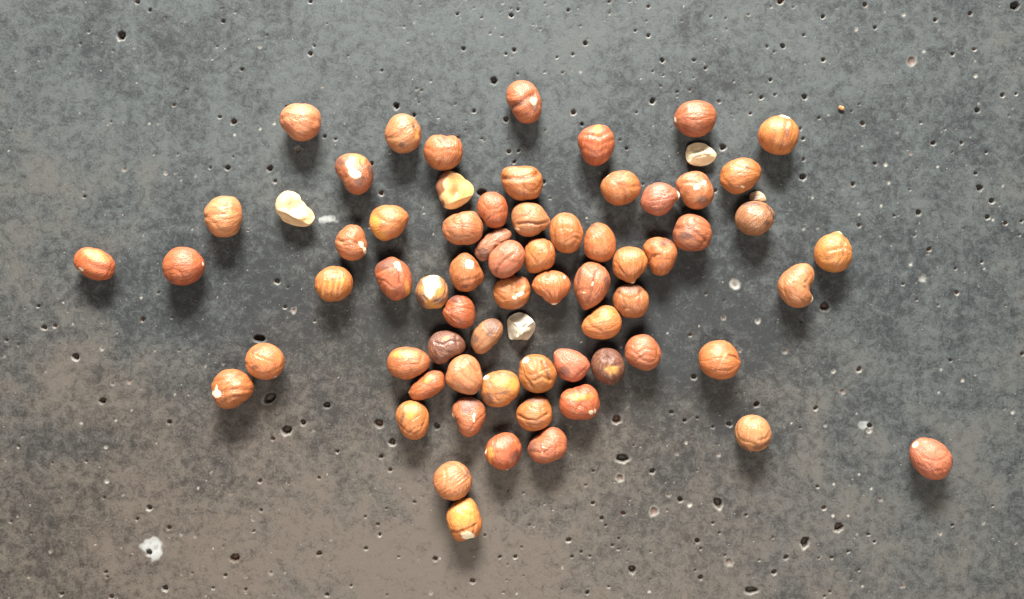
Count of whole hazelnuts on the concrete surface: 65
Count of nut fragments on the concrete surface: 5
